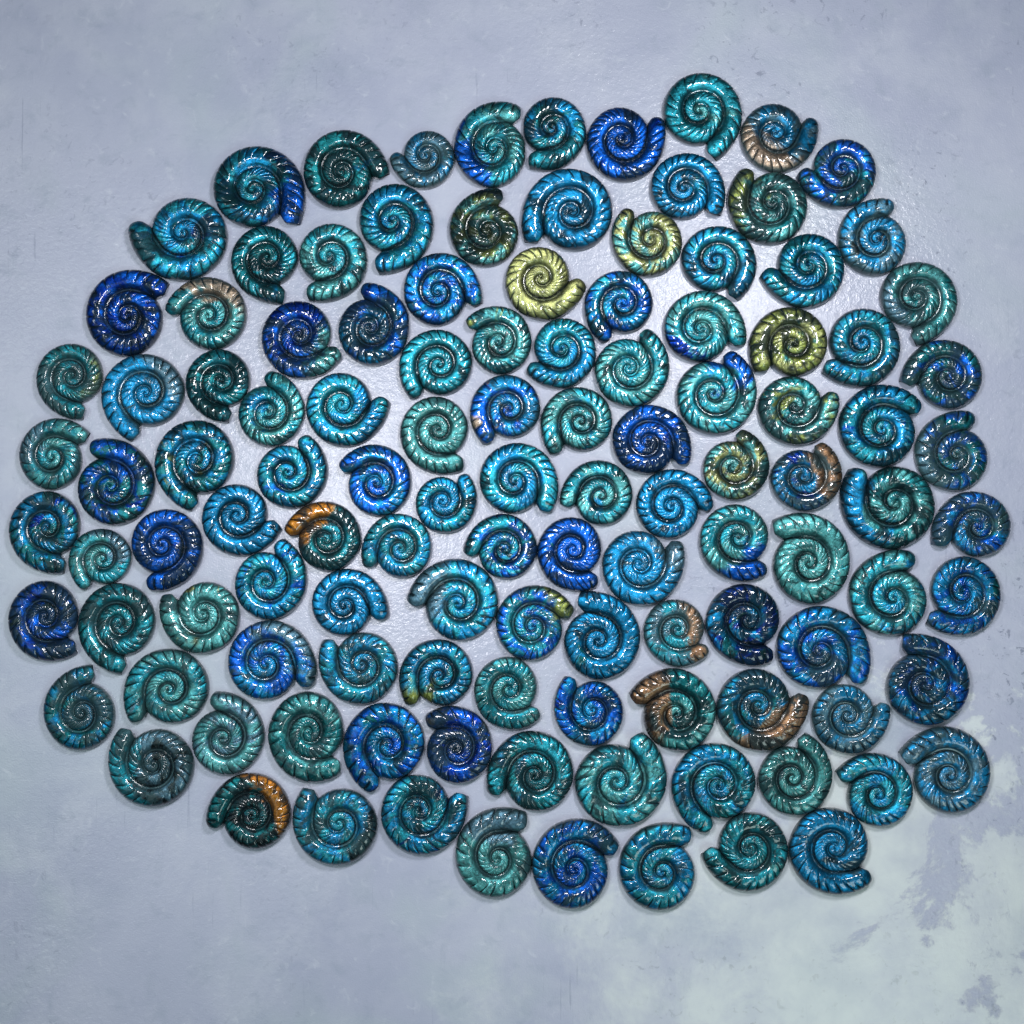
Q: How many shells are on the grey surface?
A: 117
